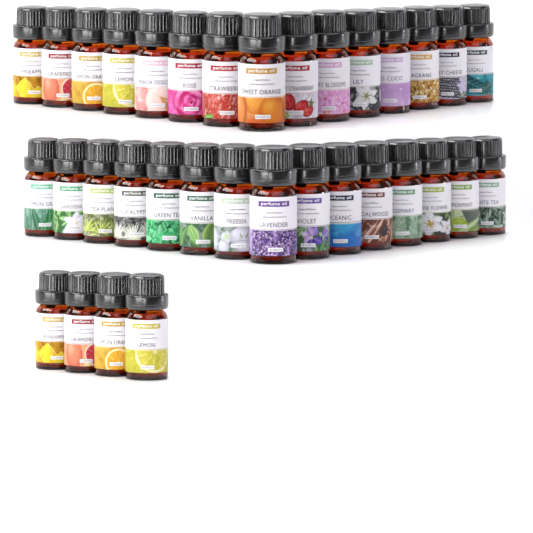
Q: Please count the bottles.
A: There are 34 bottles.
